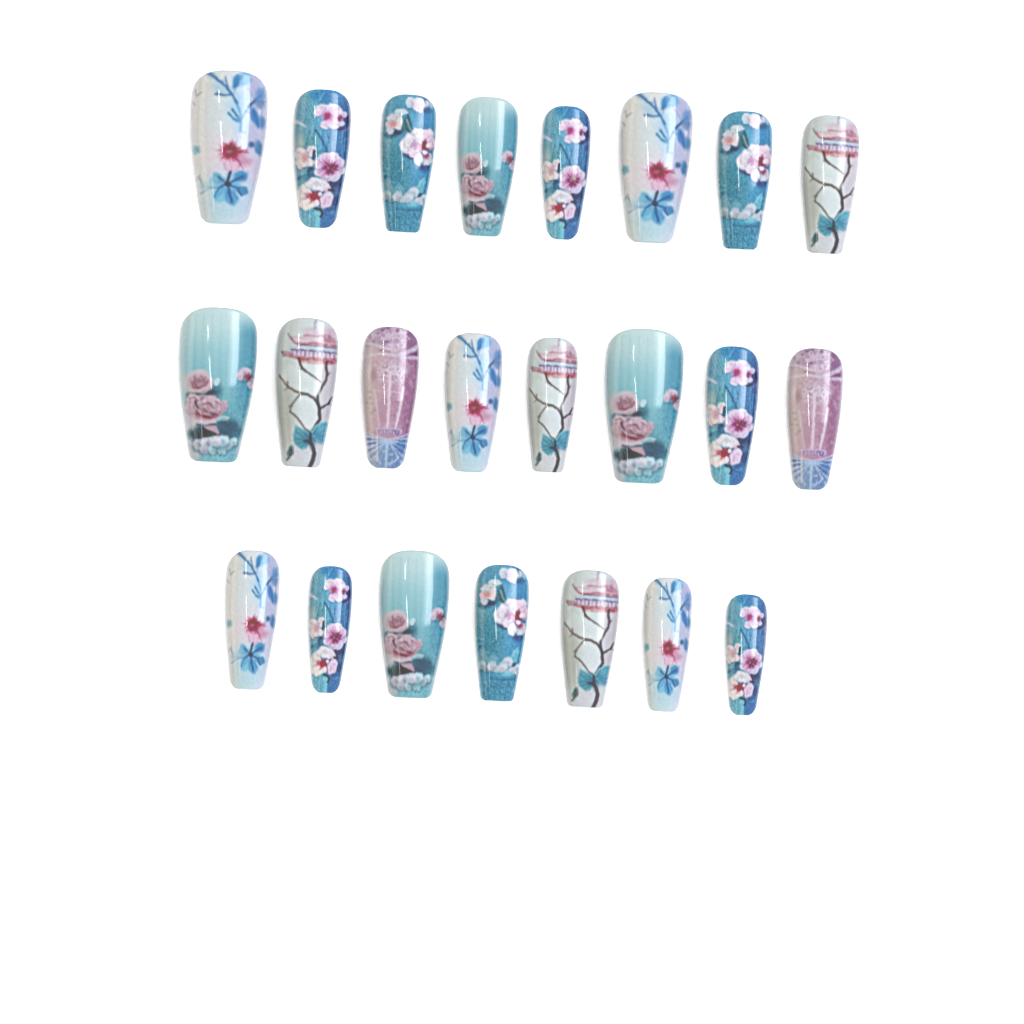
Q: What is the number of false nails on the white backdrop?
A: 23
